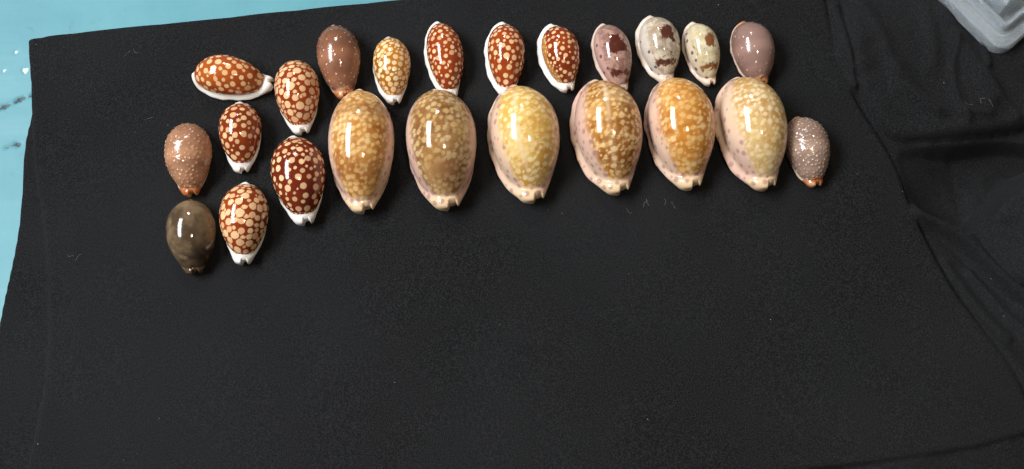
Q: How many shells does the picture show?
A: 23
